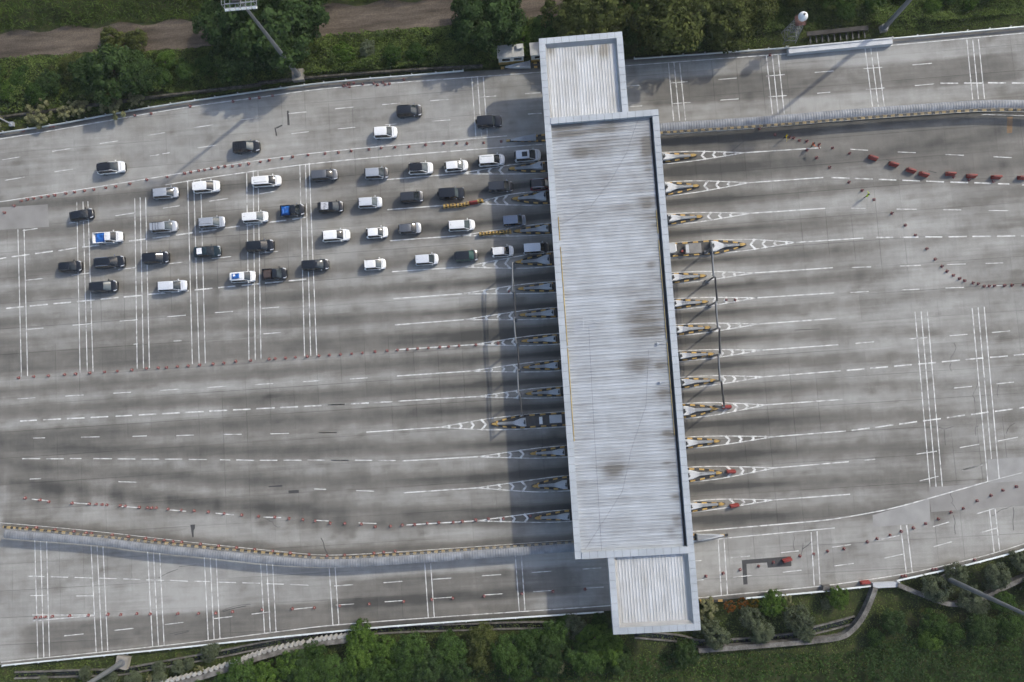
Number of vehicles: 46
